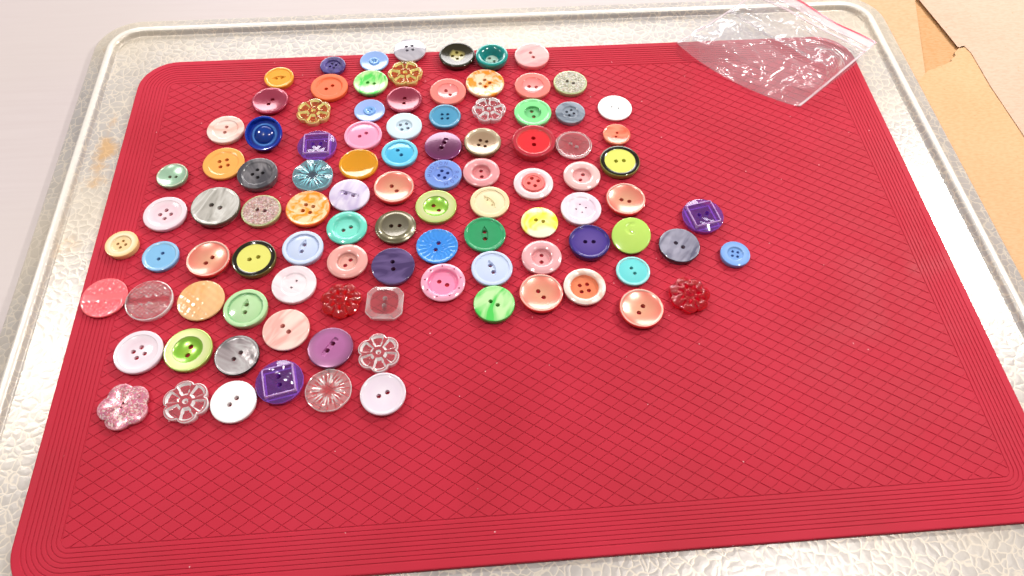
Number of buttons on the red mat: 99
